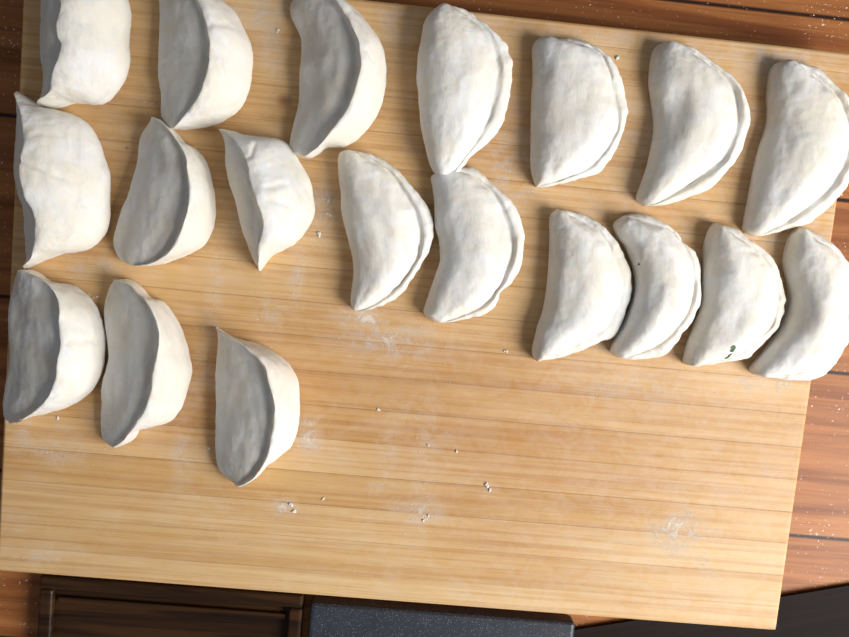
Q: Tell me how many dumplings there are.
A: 19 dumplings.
